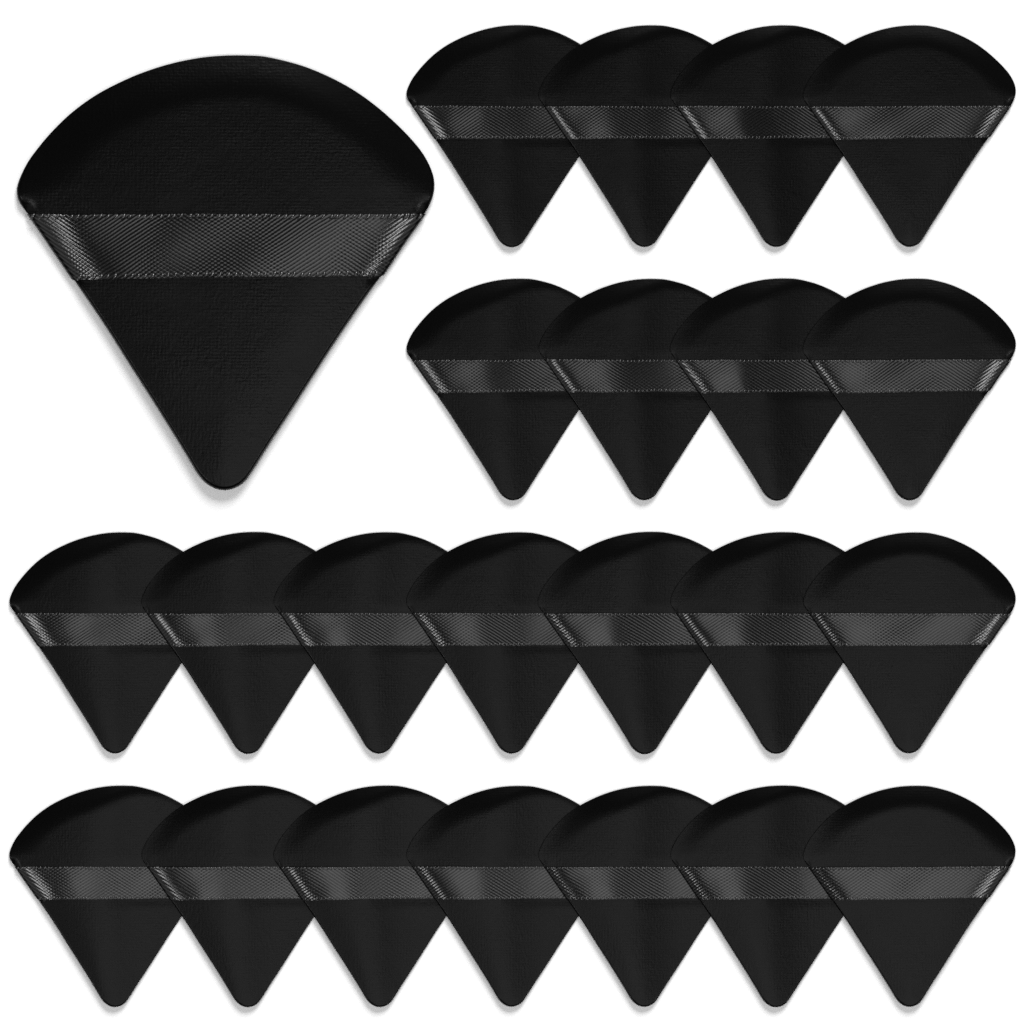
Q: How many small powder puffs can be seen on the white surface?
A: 22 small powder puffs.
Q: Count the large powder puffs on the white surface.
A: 1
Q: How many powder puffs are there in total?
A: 23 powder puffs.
